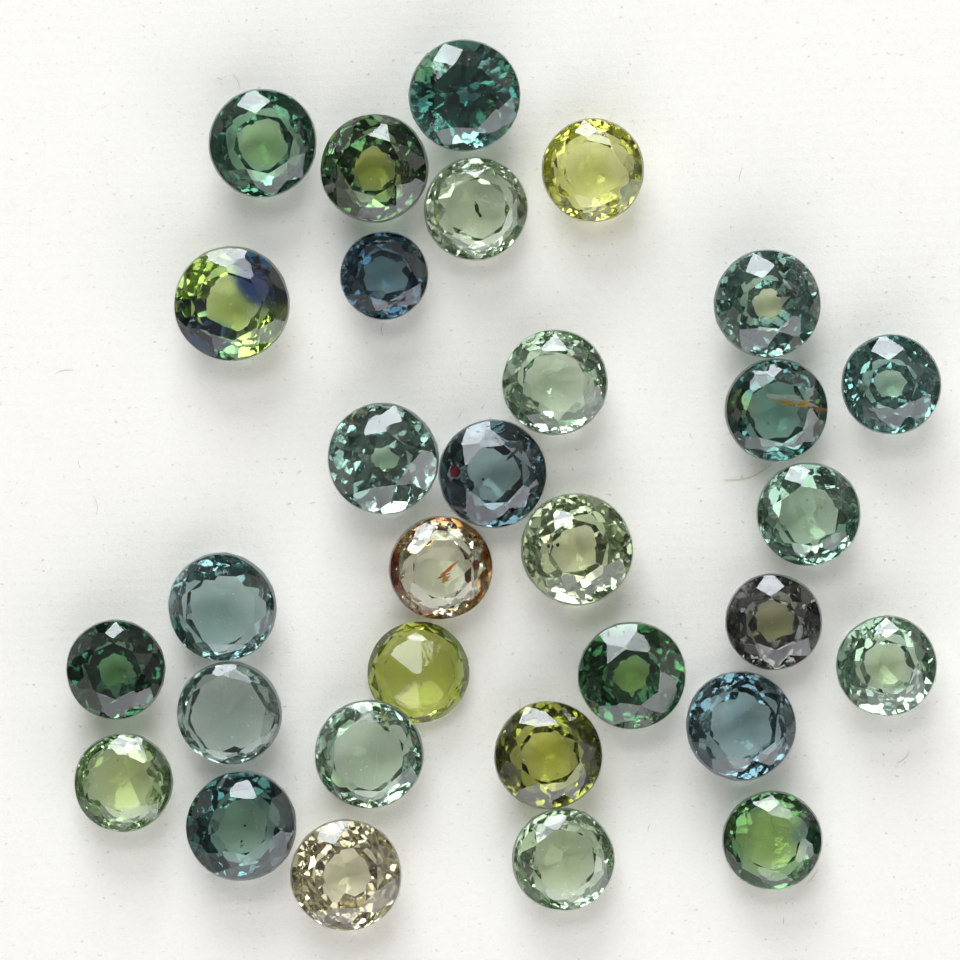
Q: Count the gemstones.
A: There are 31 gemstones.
